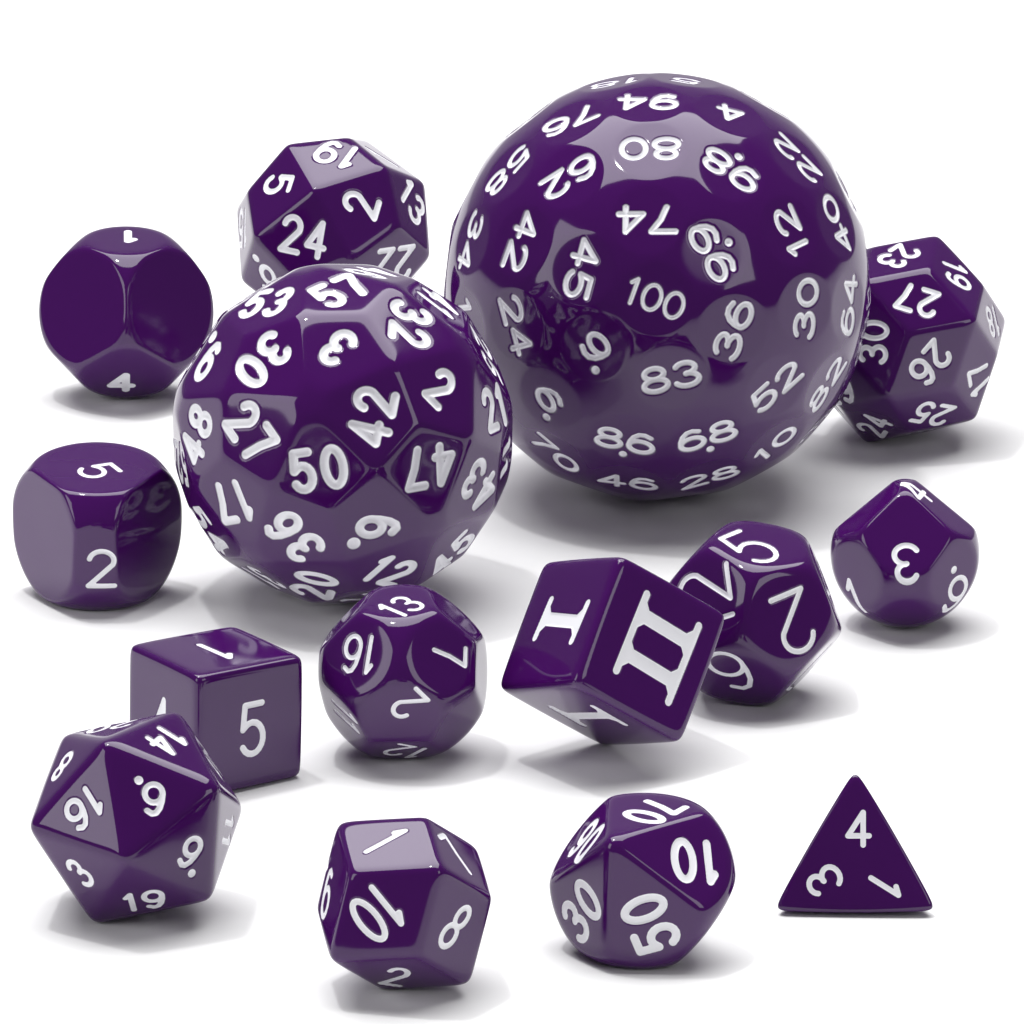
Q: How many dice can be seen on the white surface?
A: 15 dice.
